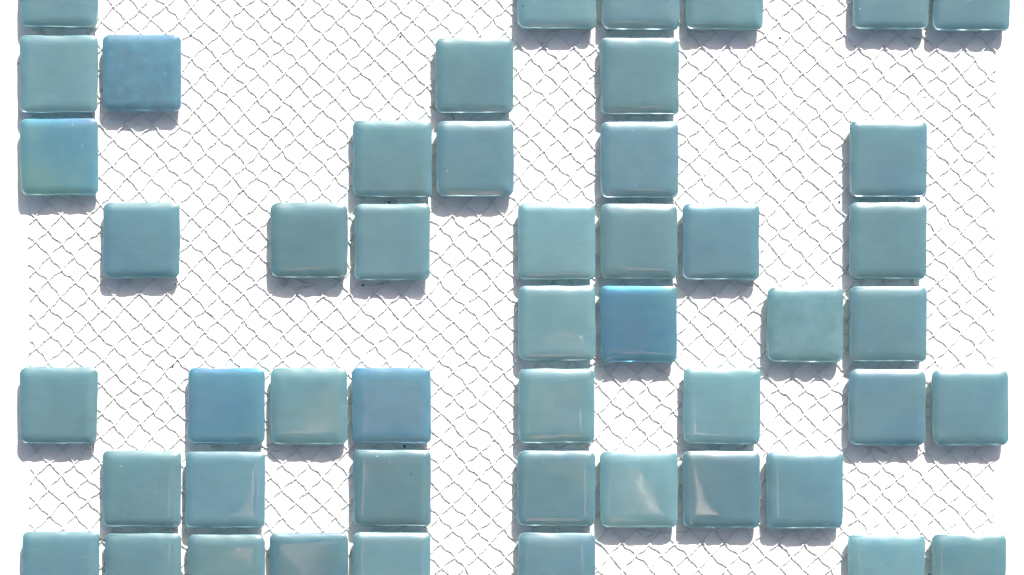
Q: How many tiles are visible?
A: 49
